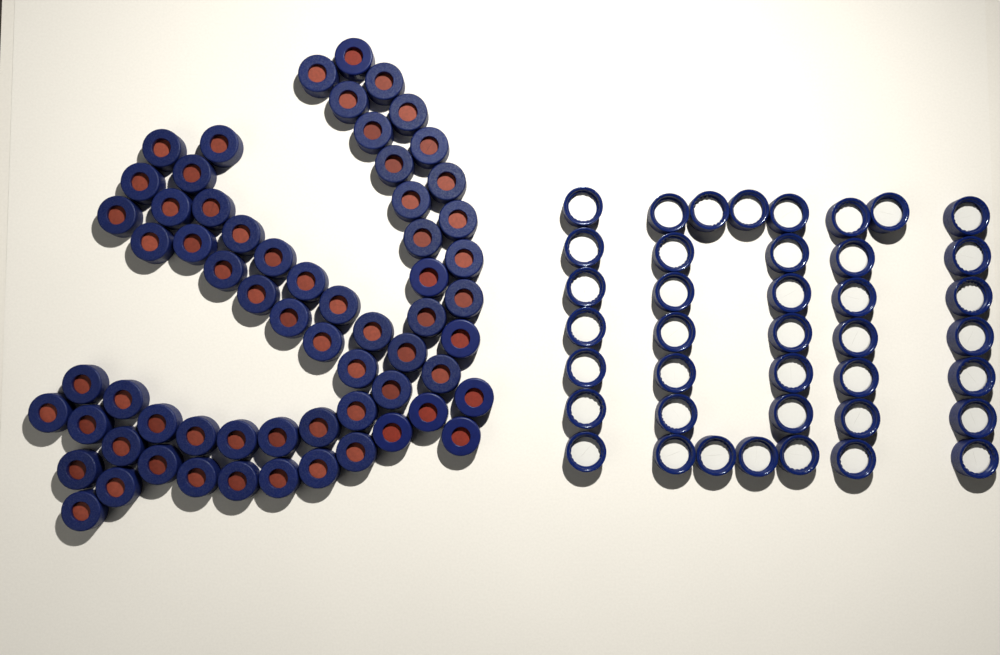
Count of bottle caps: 103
